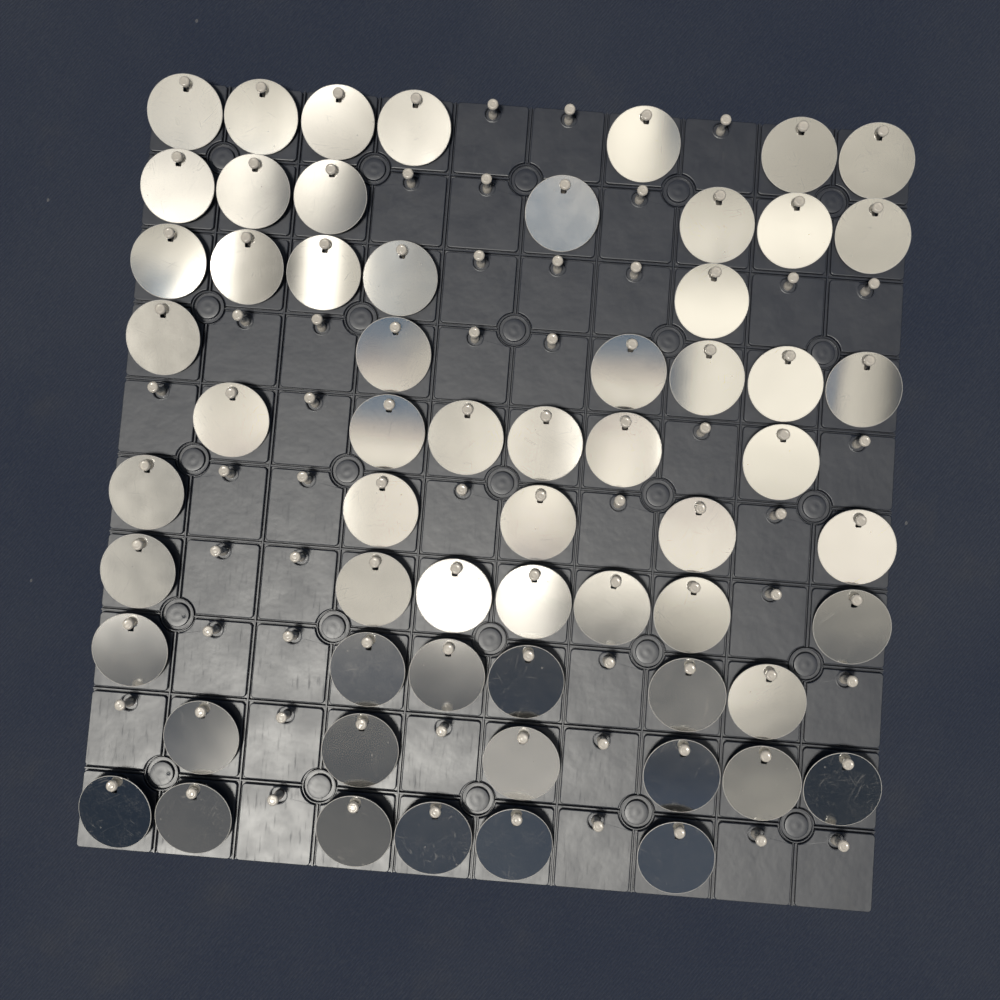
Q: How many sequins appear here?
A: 61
